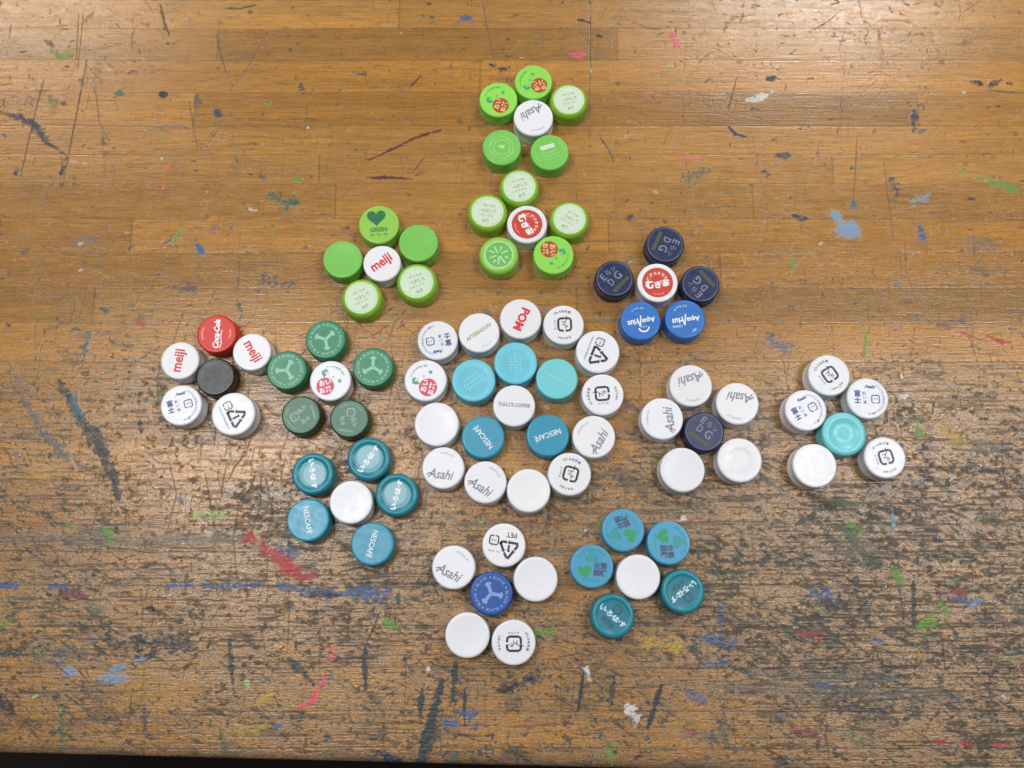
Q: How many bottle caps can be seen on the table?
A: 85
